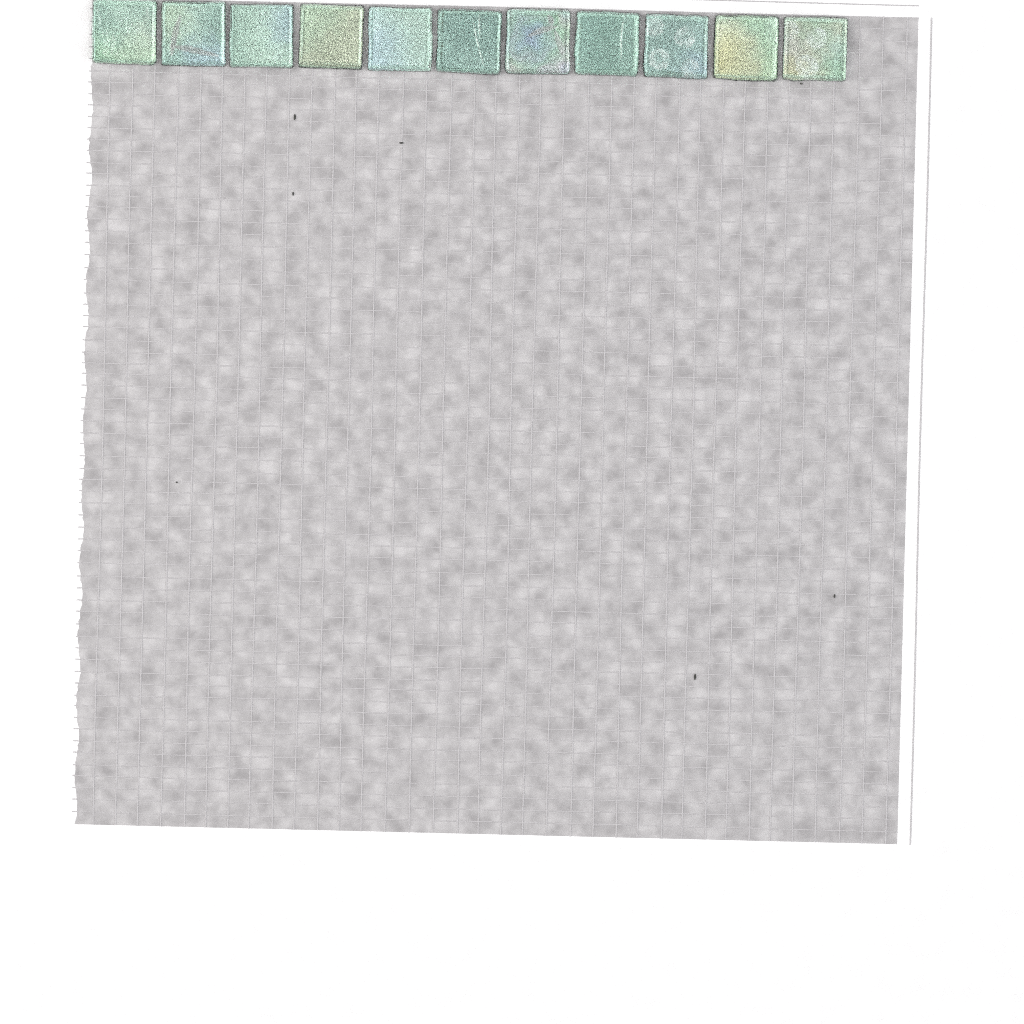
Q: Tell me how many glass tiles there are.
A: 11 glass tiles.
